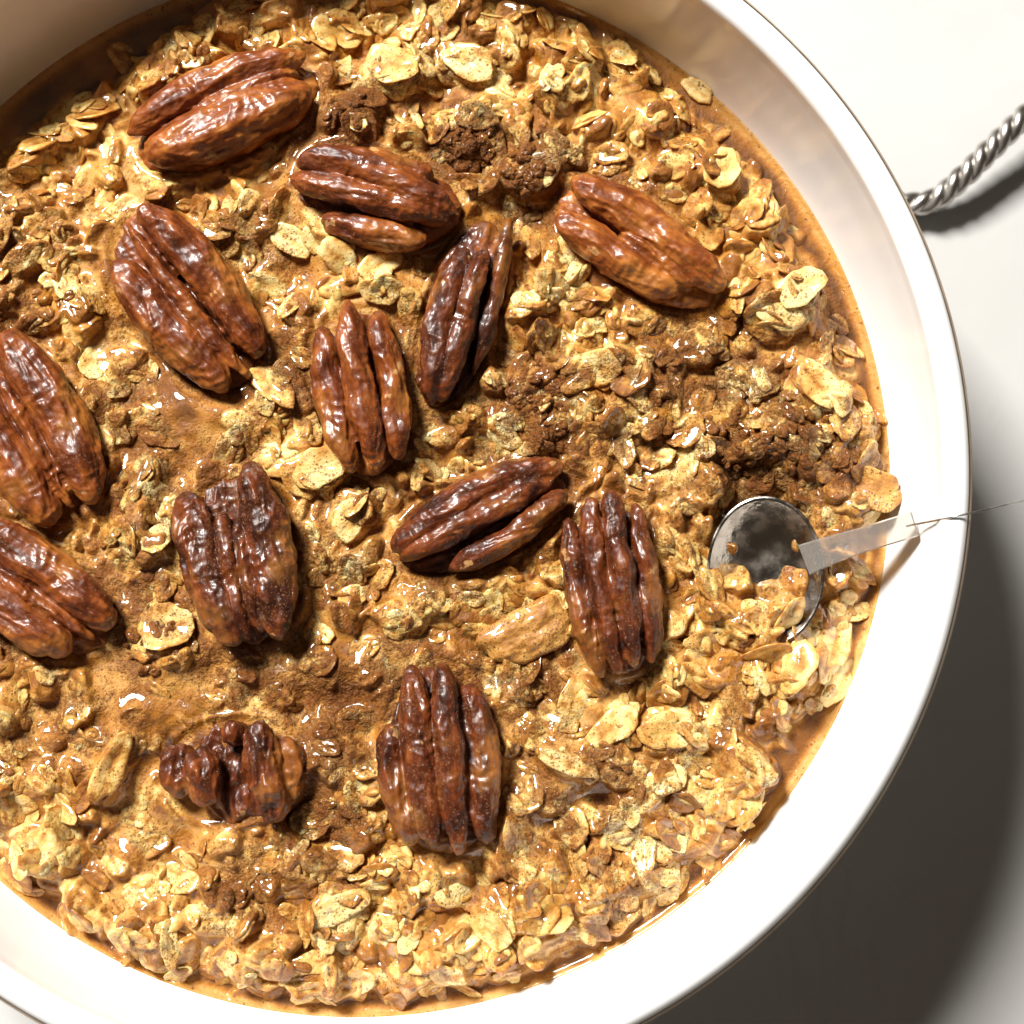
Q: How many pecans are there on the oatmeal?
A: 13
